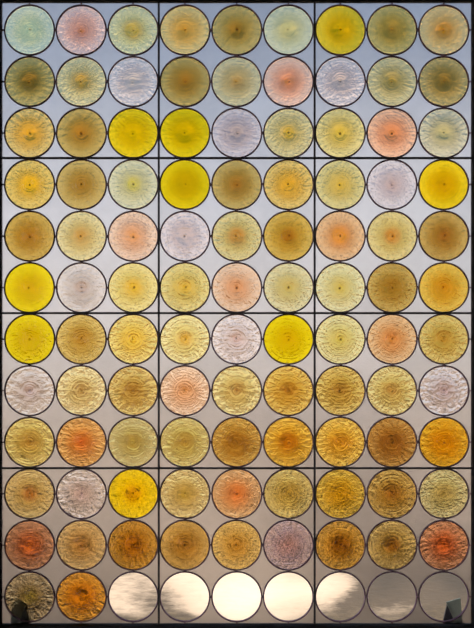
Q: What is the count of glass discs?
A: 101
